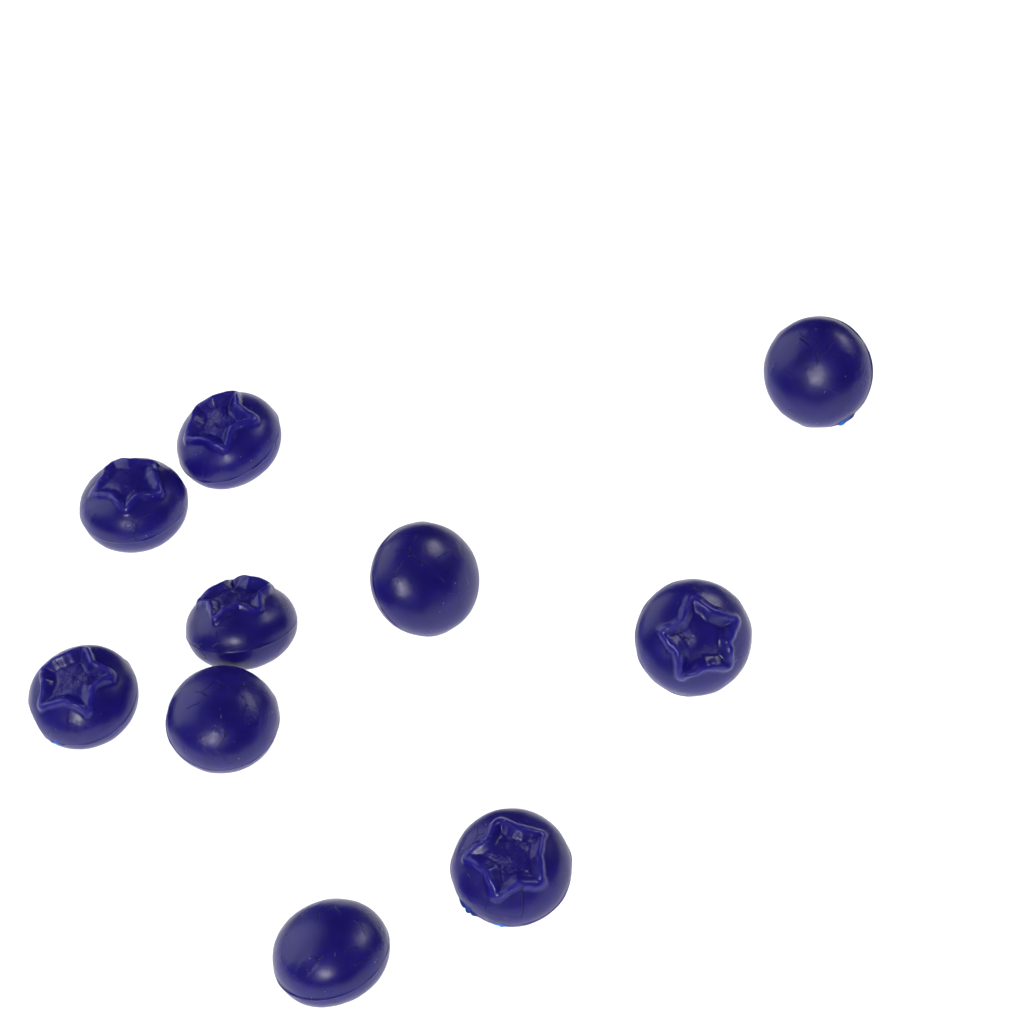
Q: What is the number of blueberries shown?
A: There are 10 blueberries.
